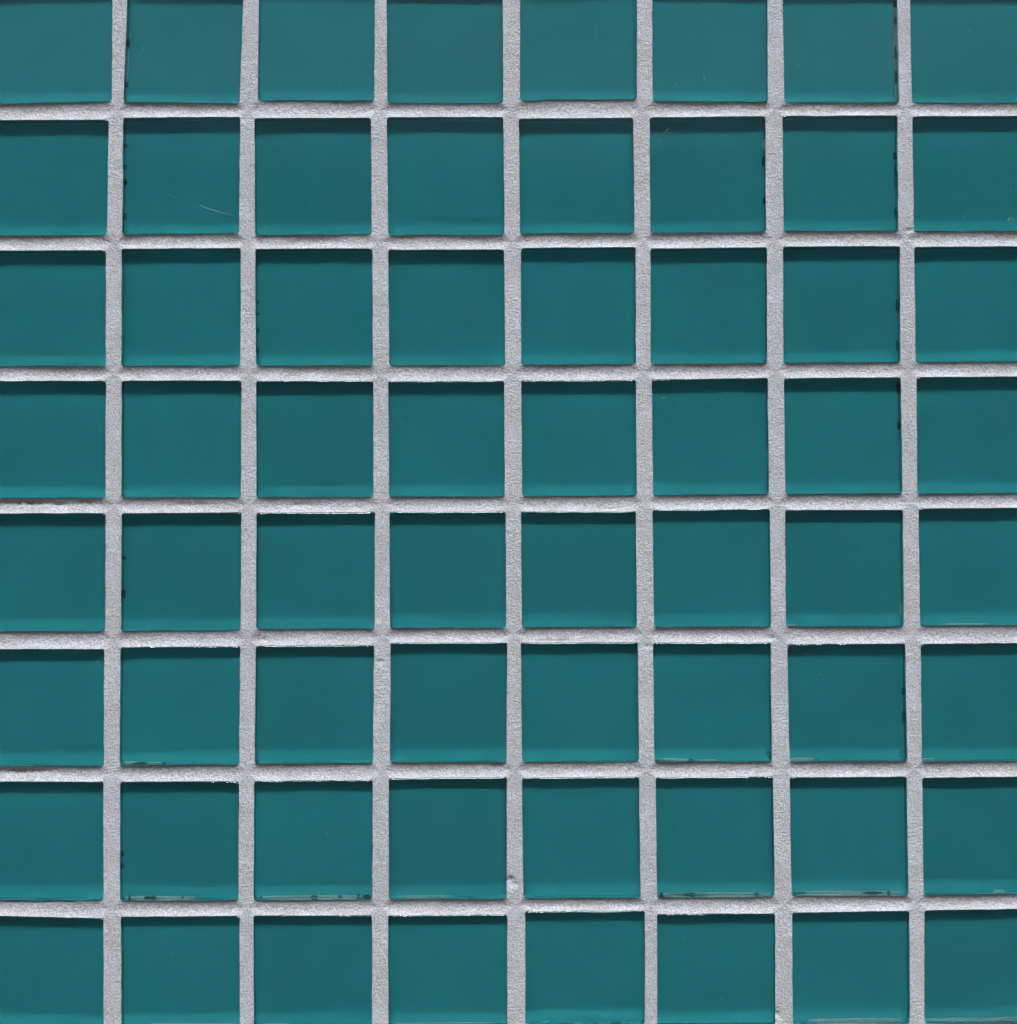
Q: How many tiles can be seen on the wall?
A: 64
